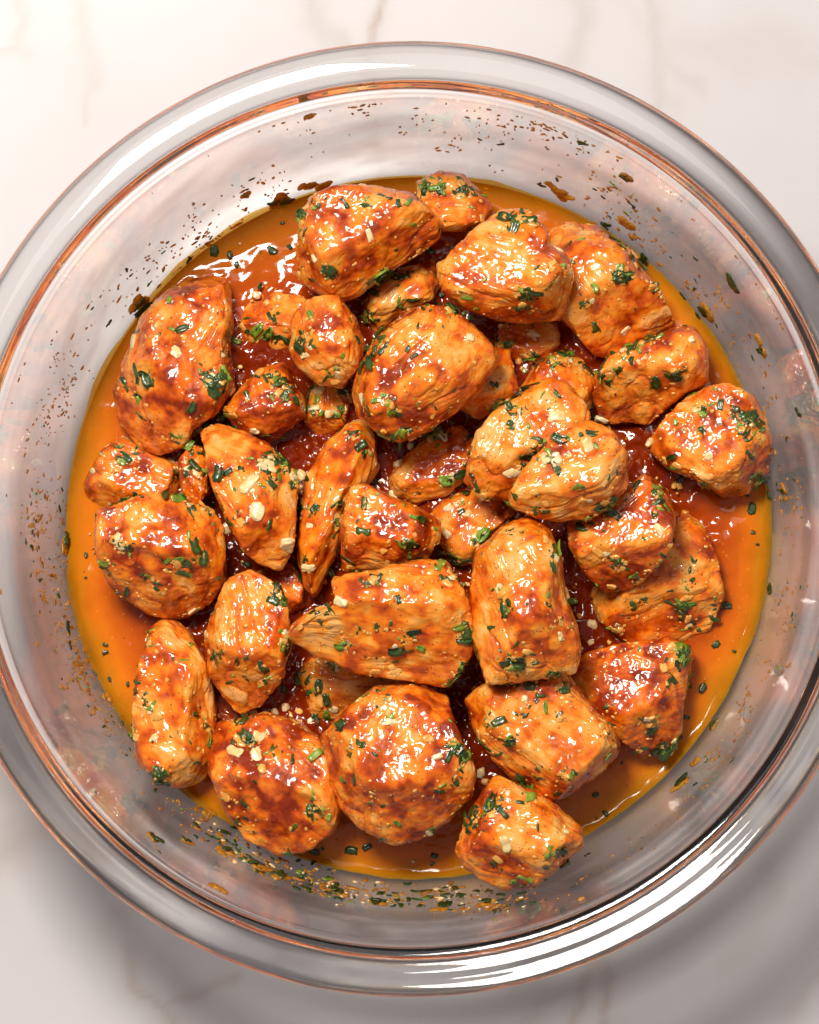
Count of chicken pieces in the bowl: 39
